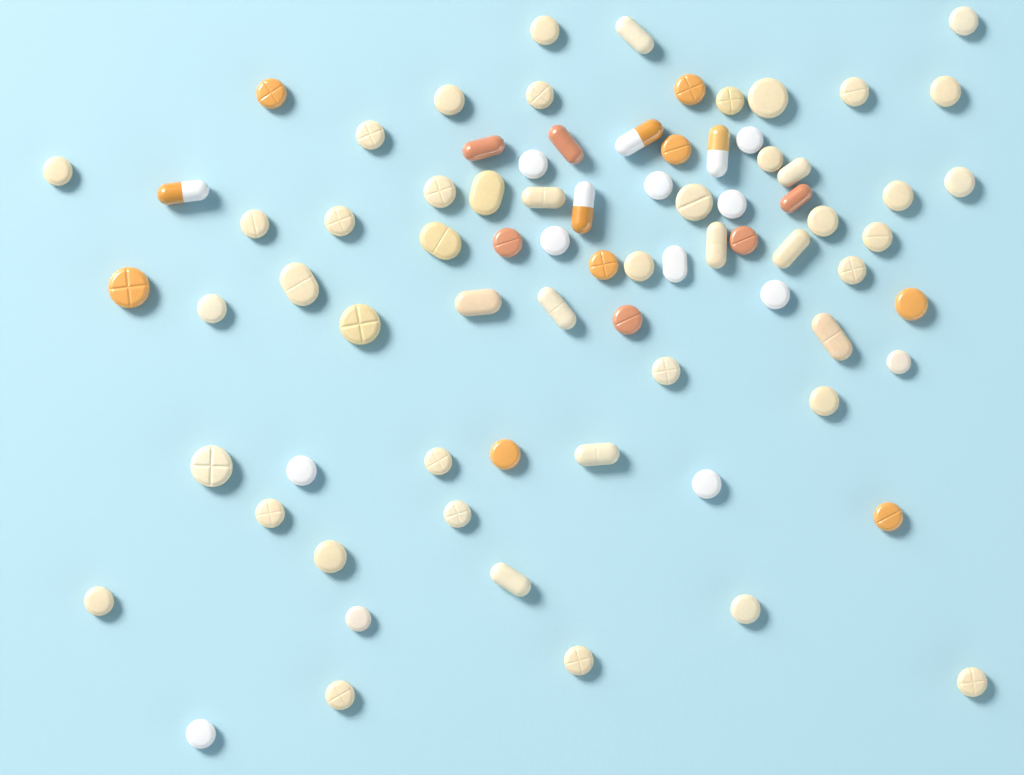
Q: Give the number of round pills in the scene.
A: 57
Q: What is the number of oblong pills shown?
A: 21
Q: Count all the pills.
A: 78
